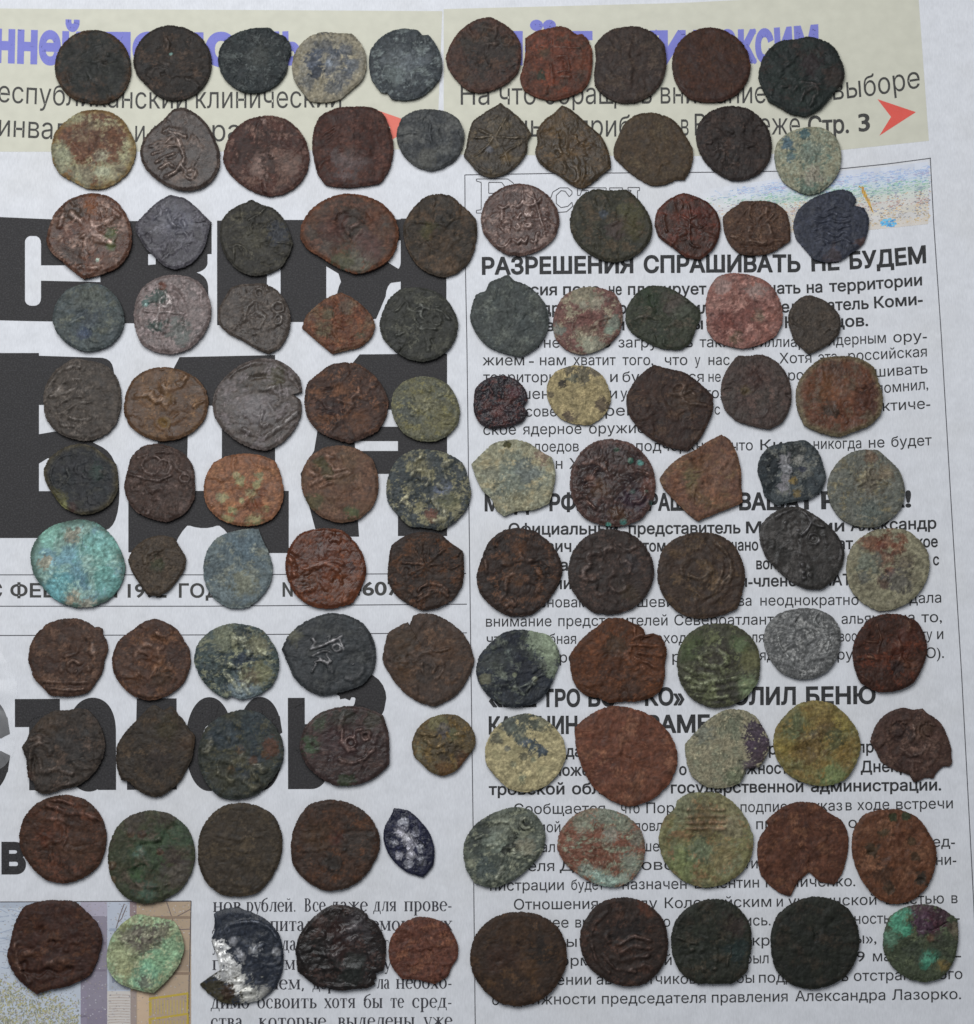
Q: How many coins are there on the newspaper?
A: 110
